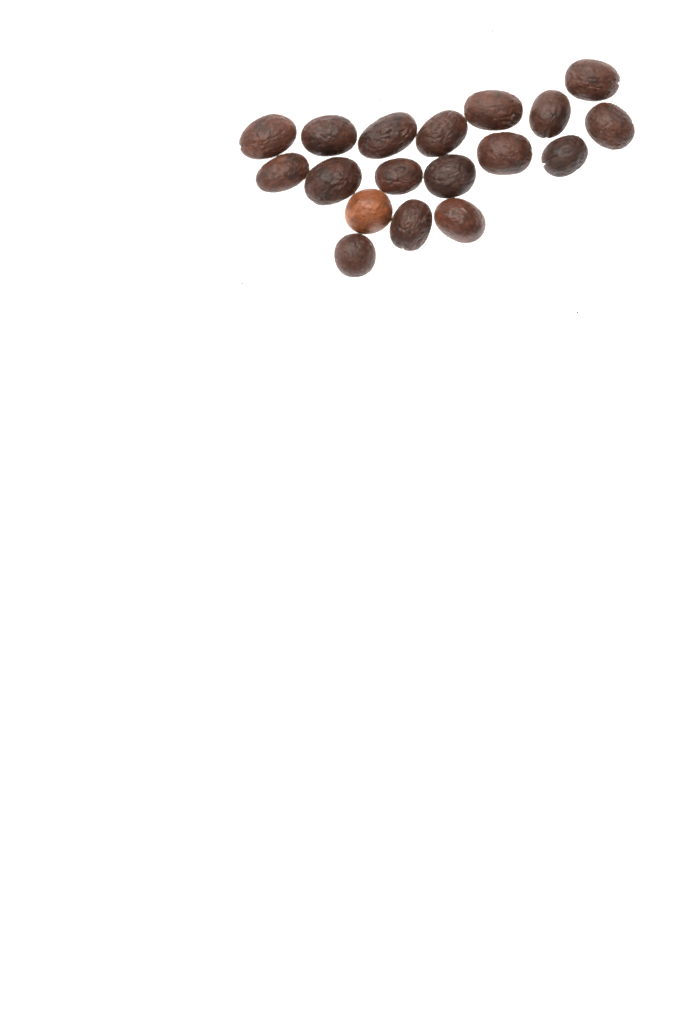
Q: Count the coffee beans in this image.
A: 18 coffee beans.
